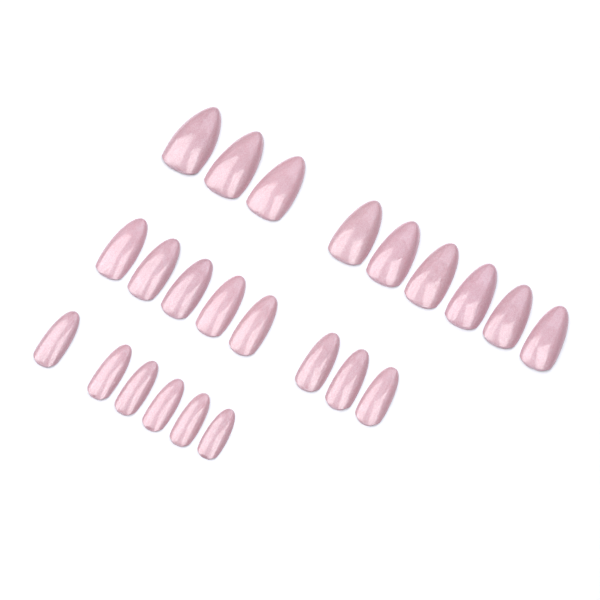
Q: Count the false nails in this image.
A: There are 23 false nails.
